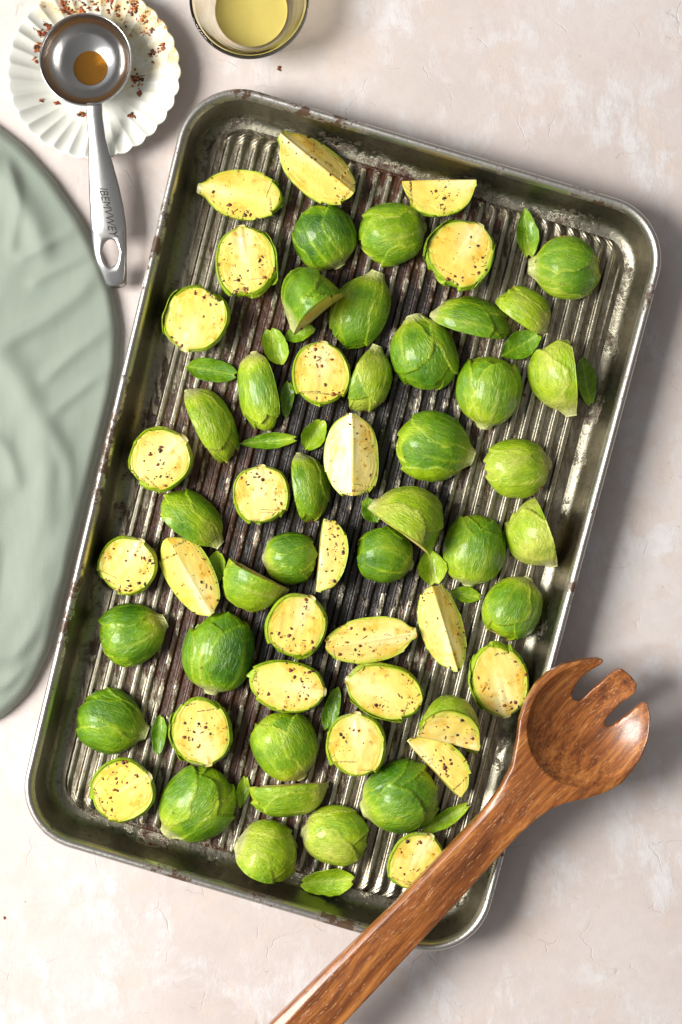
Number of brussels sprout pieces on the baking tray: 58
